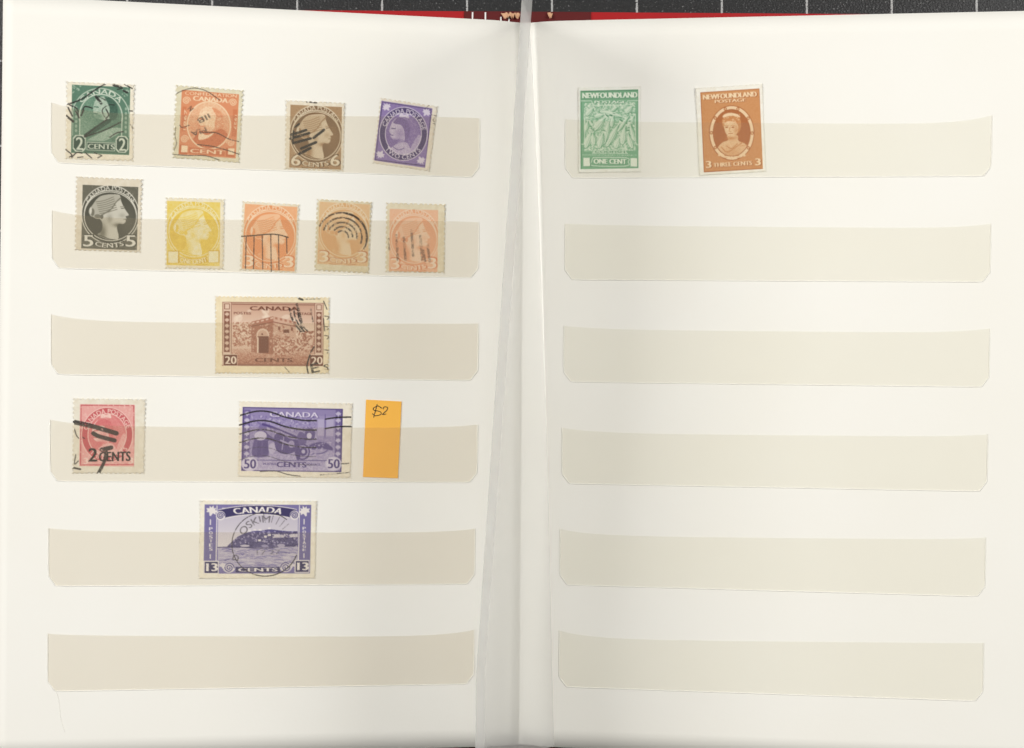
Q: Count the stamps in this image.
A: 15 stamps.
